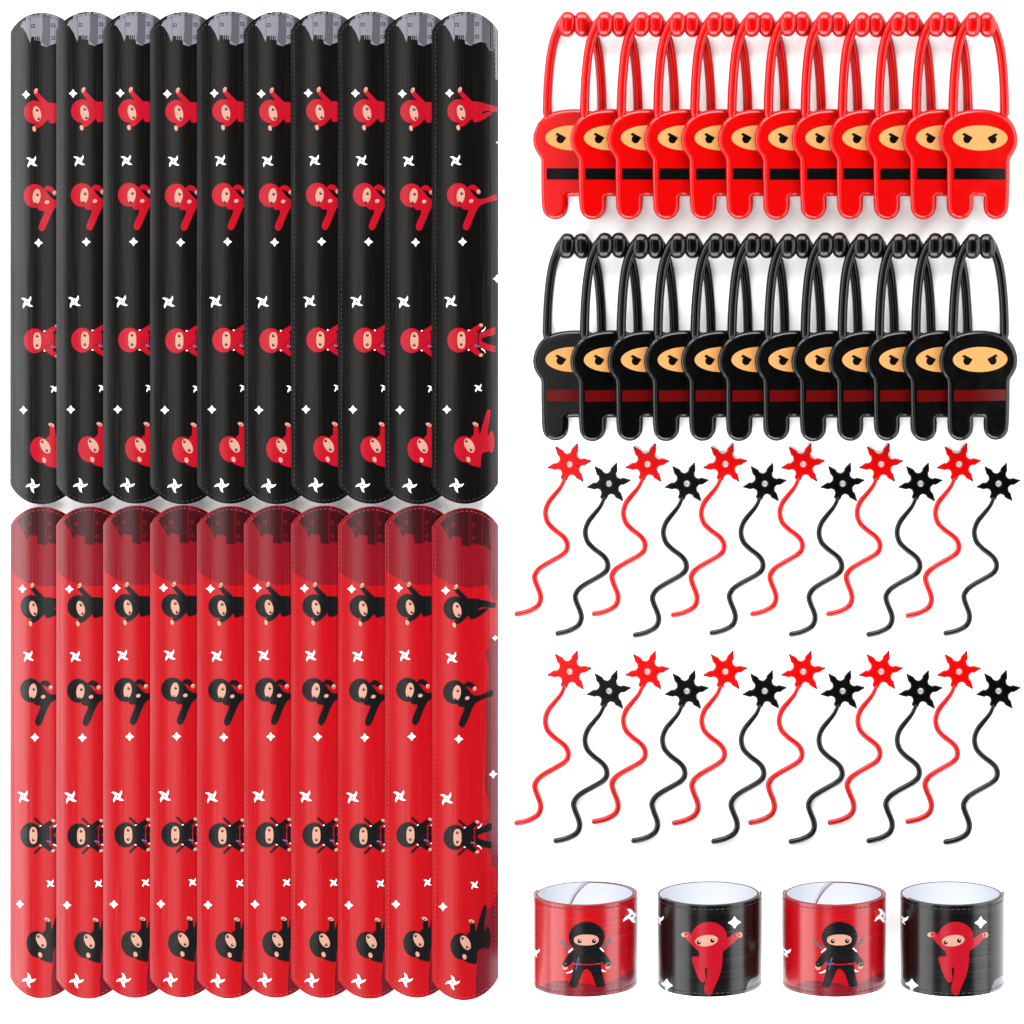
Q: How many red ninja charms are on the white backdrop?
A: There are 12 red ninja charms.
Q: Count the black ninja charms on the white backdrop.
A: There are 12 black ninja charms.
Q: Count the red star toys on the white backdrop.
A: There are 12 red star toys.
